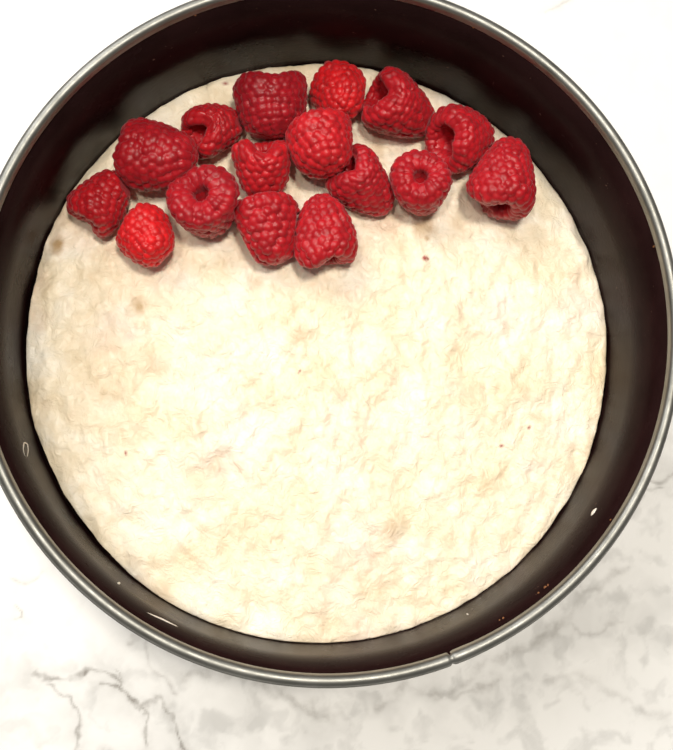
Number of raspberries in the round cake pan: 16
